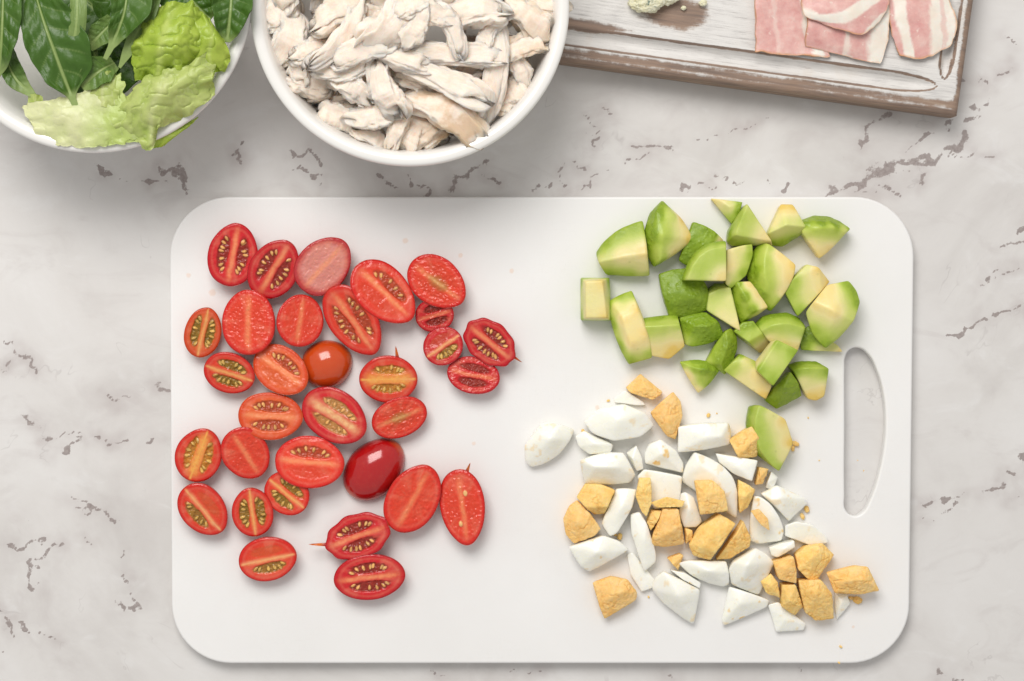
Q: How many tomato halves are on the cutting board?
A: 32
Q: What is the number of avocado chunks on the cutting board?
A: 29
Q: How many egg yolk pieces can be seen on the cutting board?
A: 24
